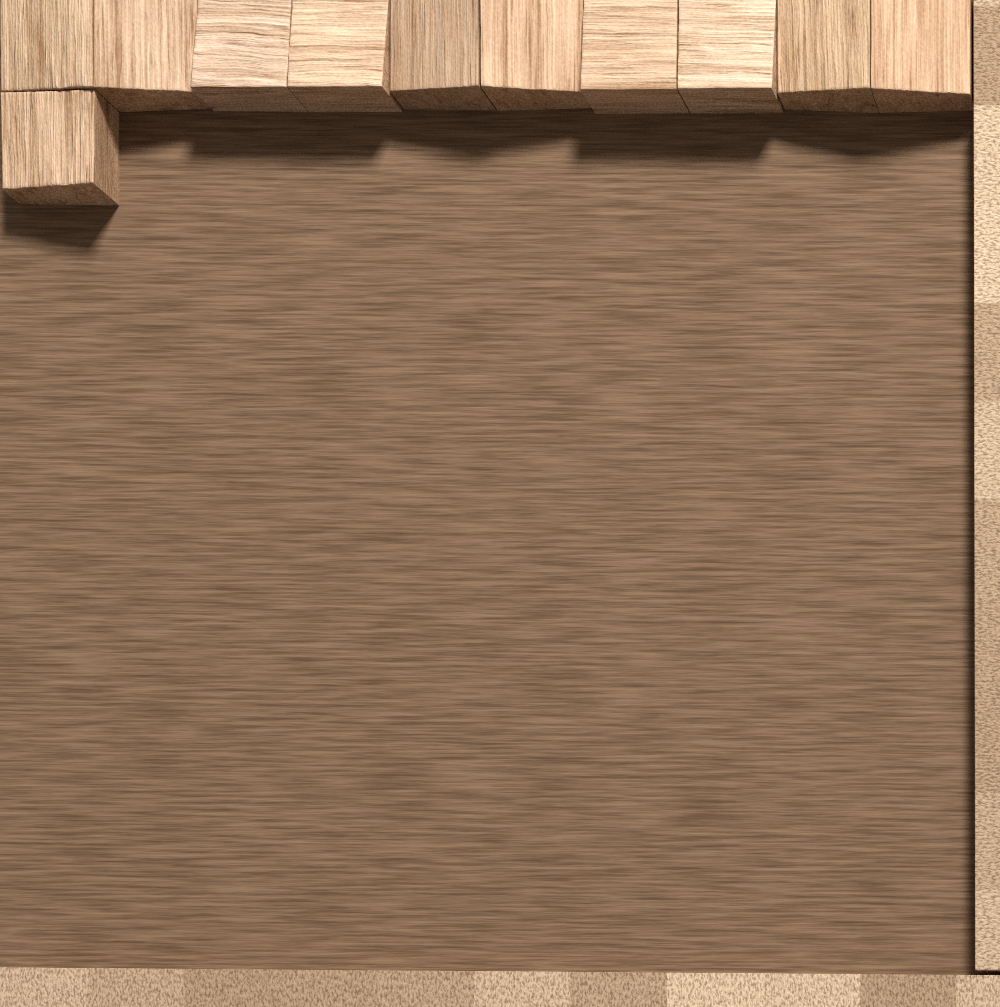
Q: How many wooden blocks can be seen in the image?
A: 11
